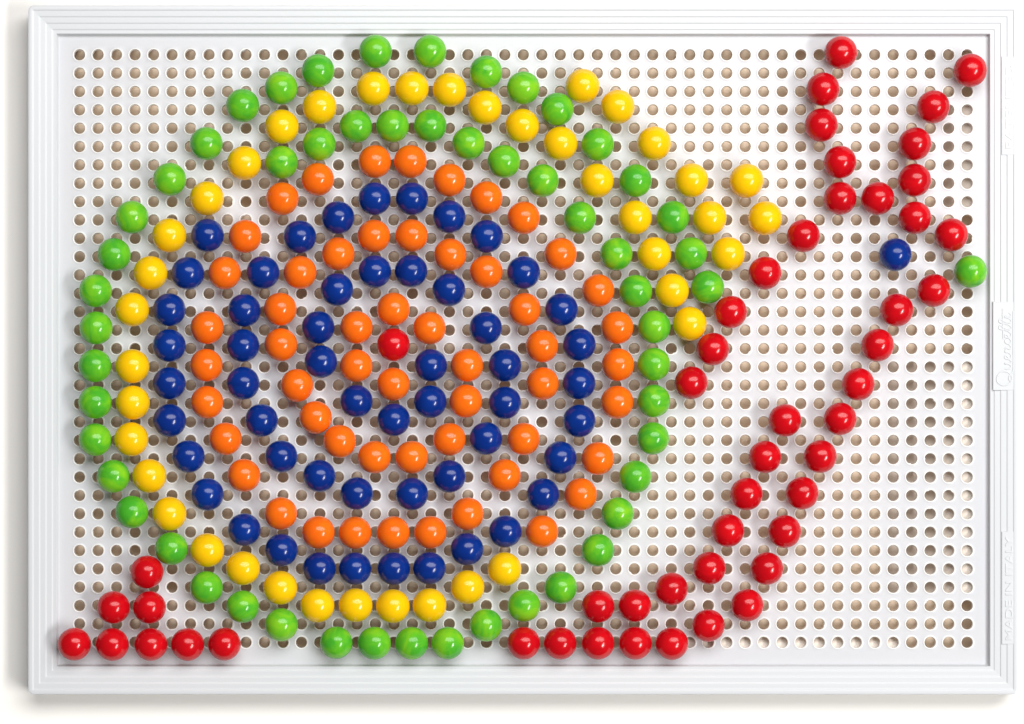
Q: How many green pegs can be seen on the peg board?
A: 54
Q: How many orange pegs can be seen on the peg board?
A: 54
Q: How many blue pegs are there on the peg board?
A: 54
